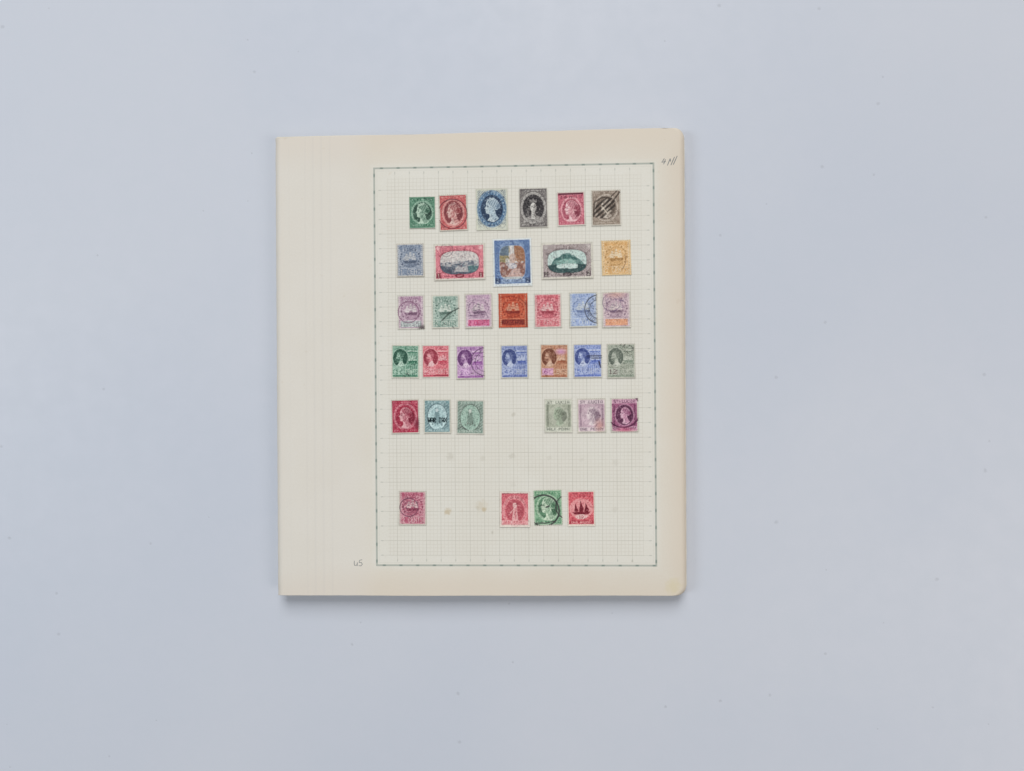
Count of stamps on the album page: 35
